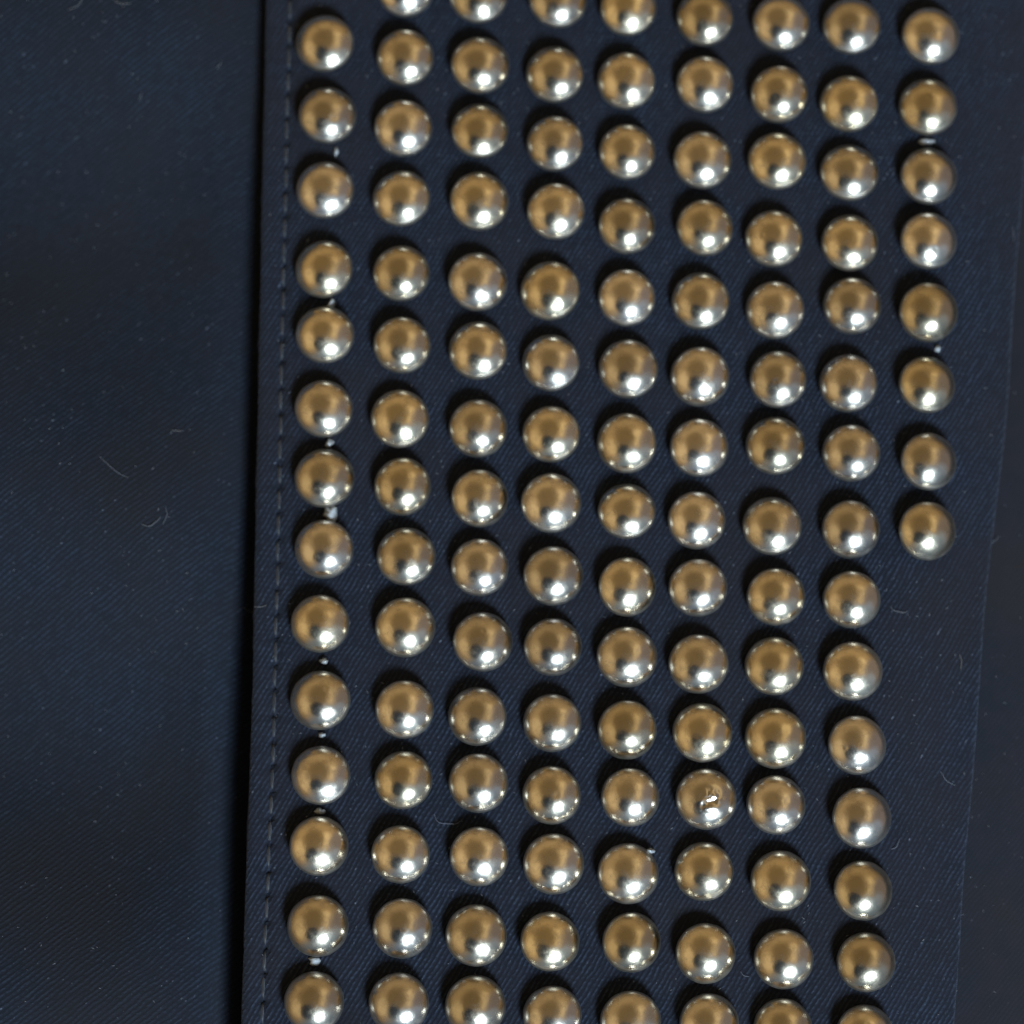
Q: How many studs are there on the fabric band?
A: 127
